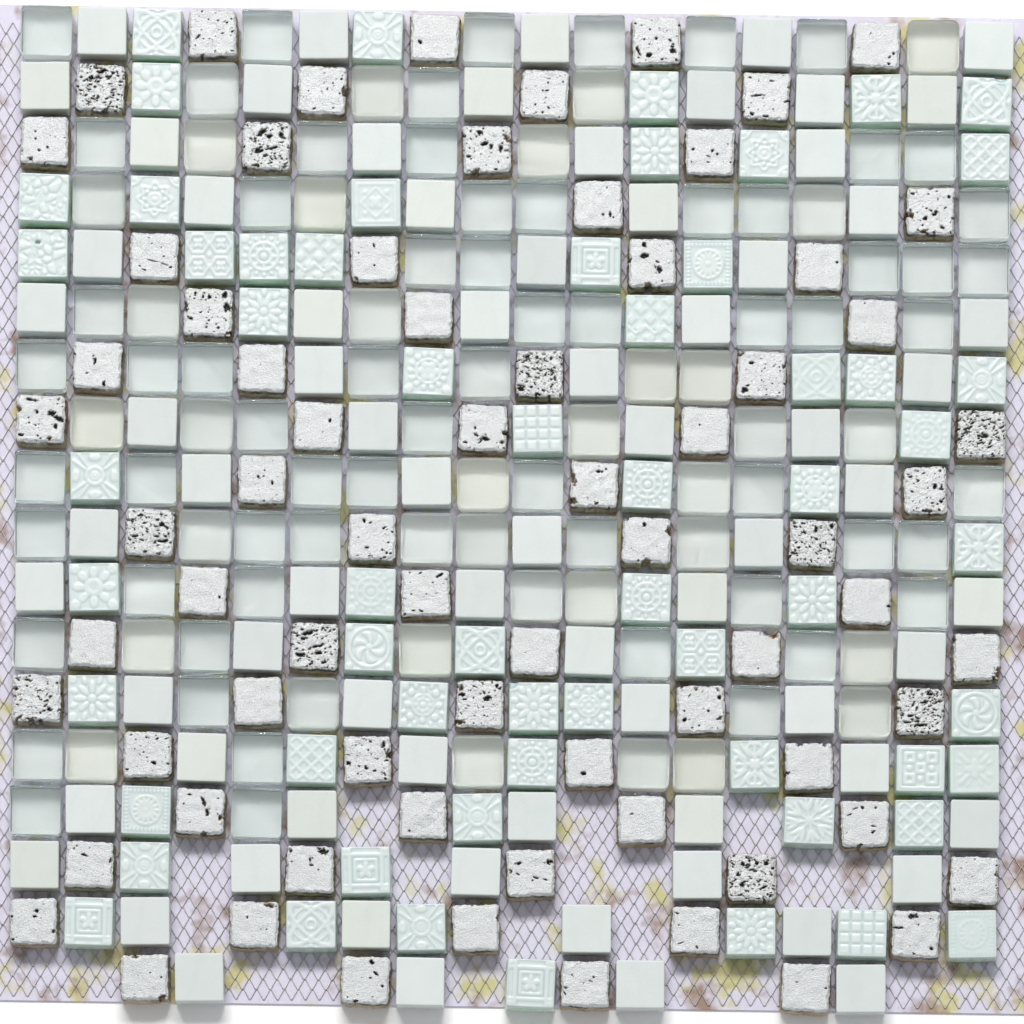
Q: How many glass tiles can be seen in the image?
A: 98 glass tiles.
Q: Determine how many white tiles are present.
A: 73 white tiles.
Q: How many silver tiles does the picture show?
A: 72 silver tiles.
